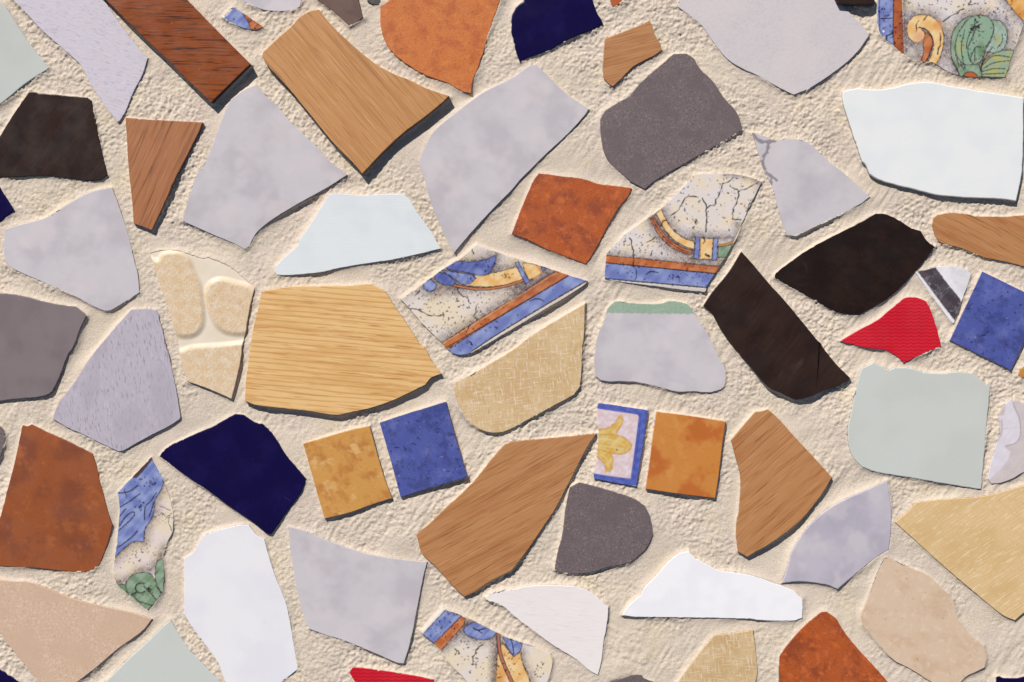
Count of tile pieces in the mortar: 70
